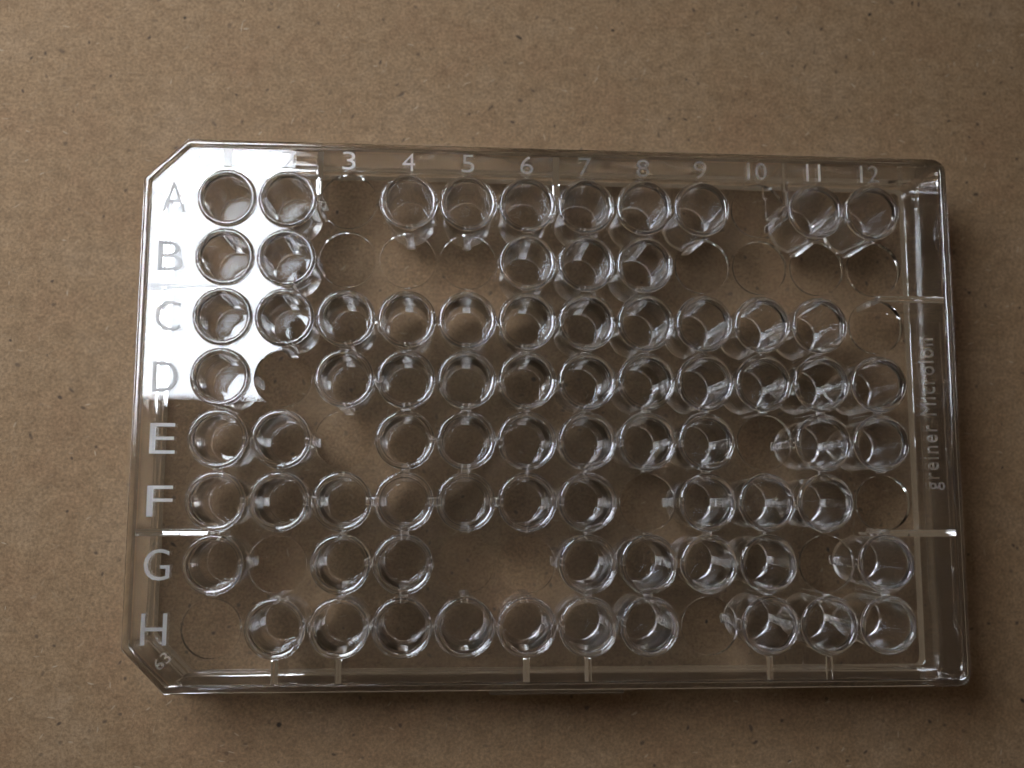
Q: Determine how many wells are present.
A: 75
